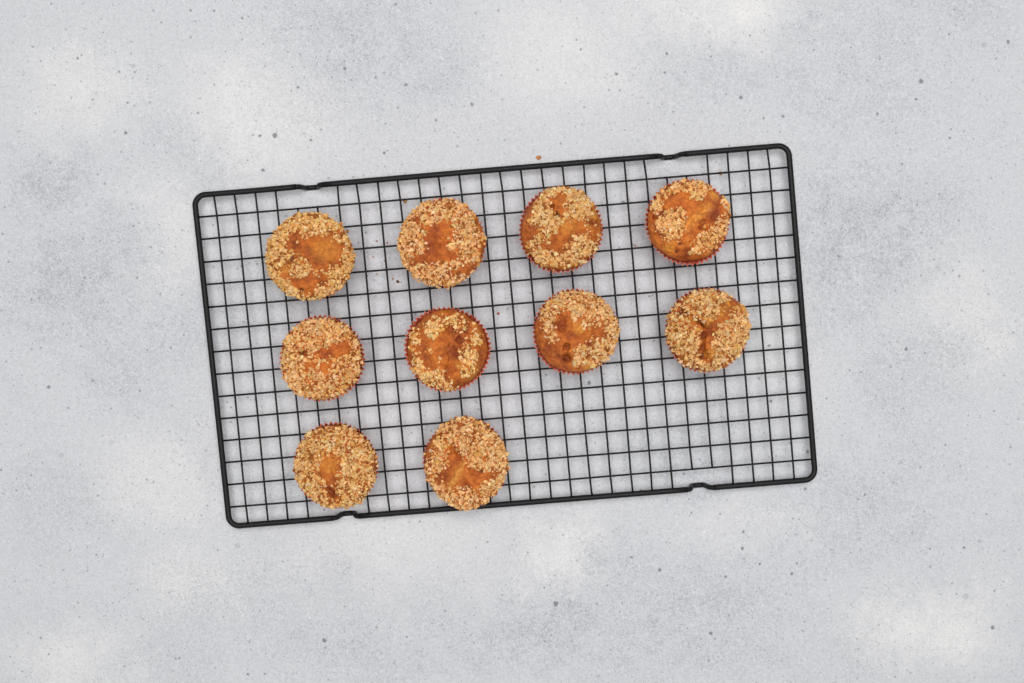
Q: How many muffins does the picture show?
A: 10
